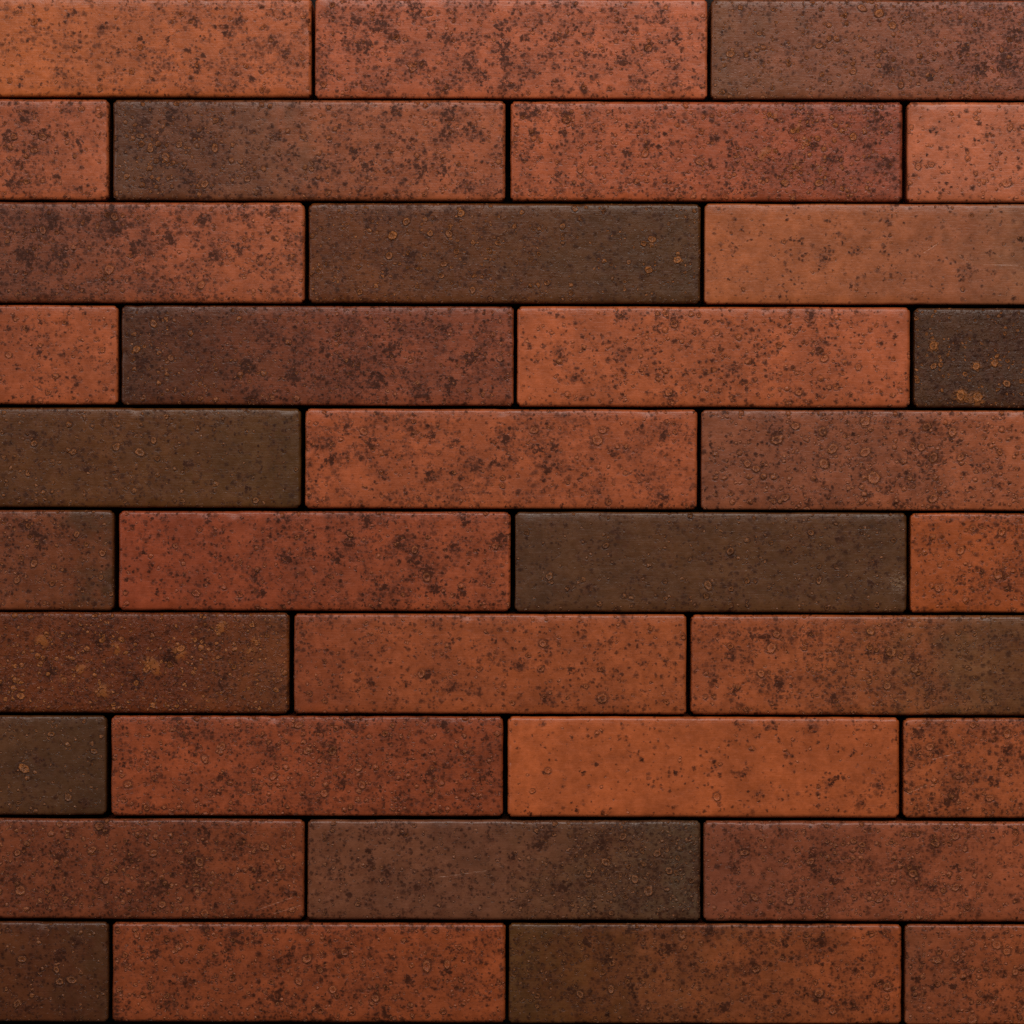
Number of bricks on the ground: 35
